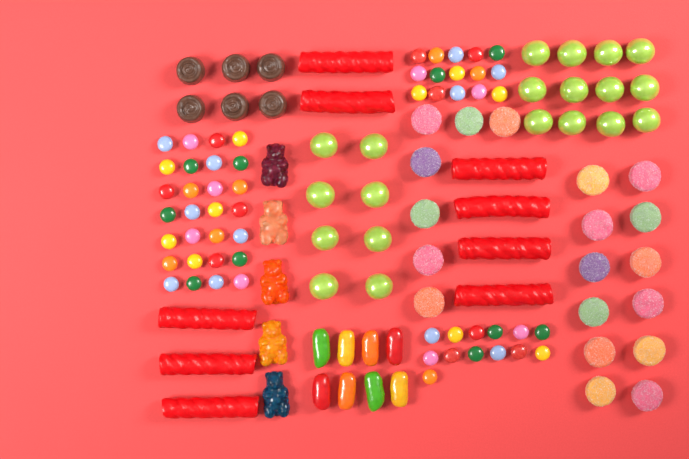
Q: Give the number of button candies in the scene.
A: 56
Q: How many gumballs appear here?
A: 20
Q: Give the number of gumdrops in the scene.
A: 19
